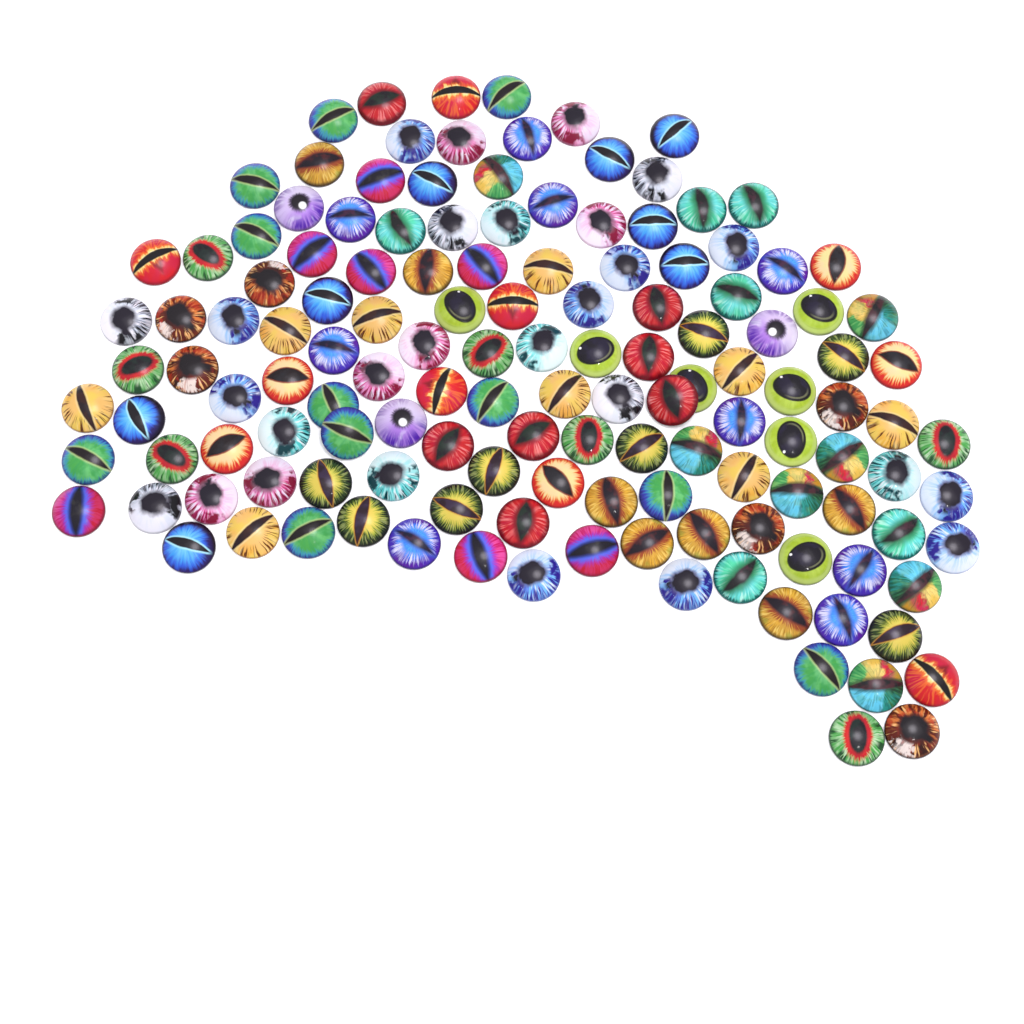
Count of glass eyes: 139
